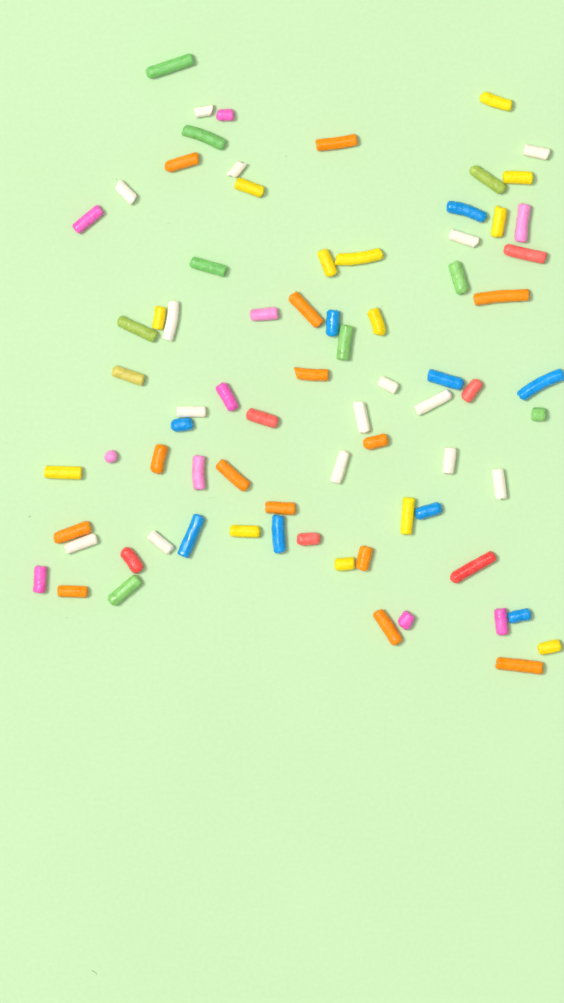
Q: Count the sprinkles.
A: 77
